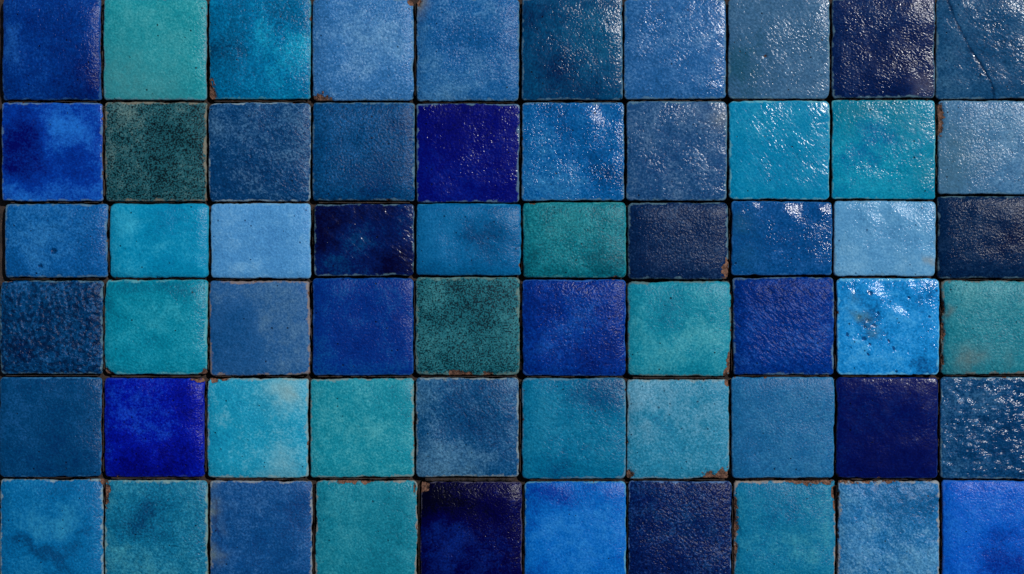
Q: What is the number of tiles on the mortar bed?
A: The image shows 60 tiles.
